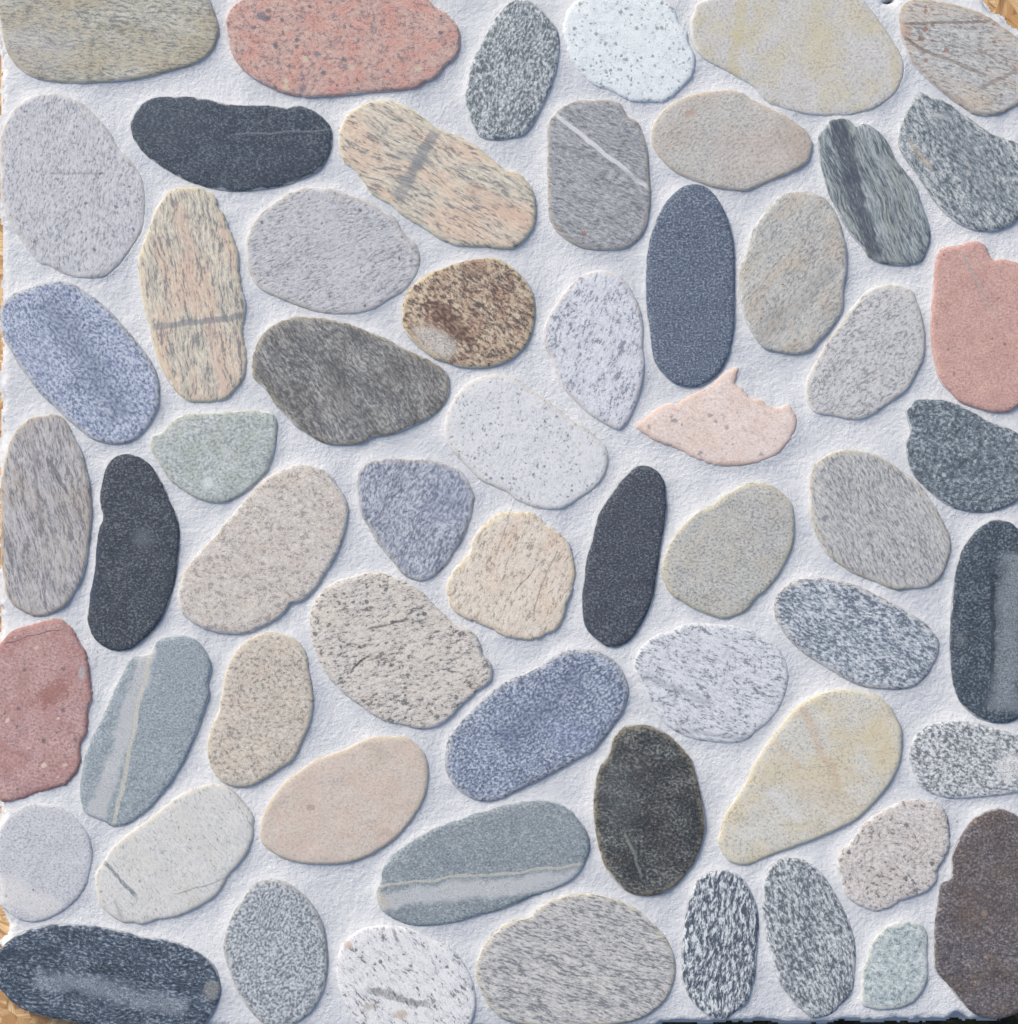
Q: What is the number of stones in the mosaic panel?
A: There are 59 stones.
